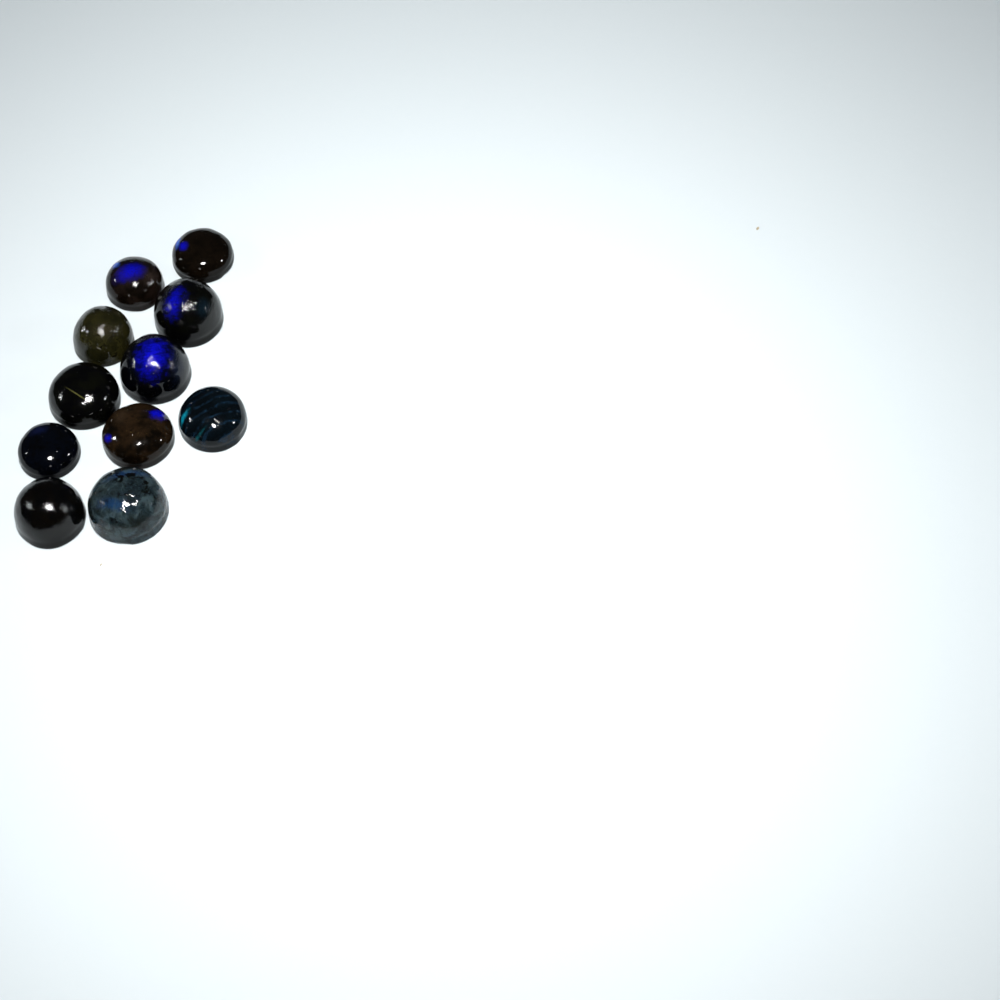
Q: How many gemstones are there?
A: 11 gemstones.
